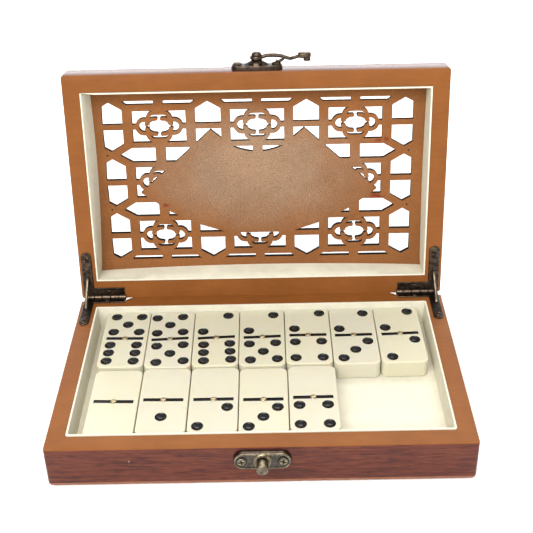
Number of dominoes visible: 12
